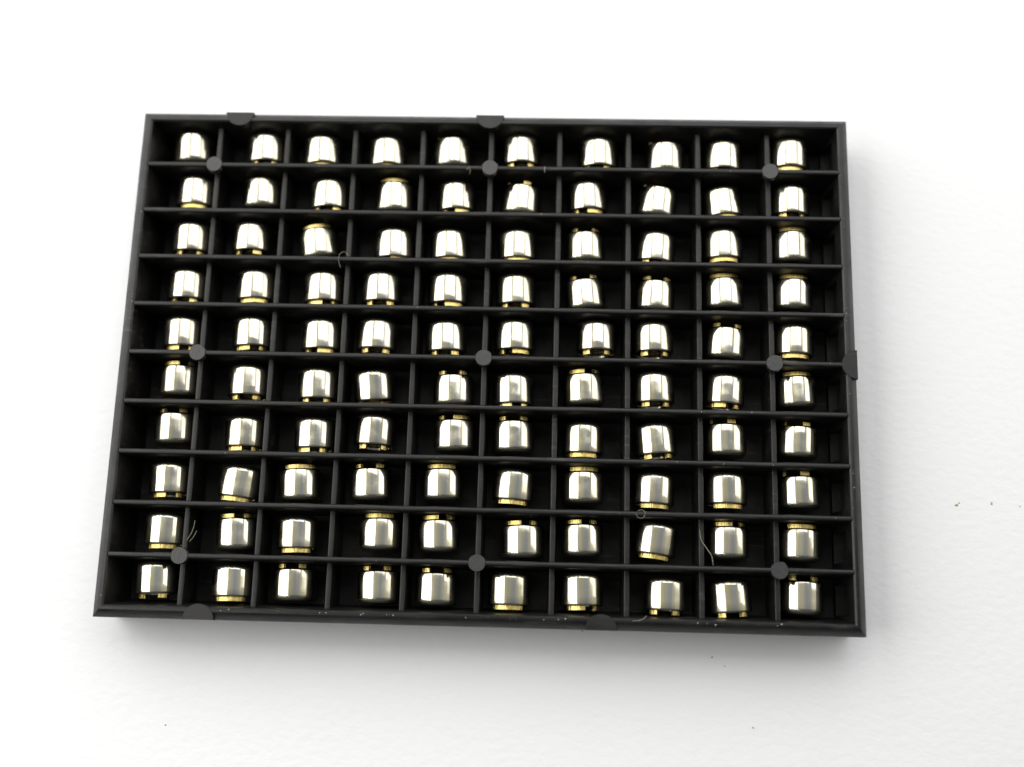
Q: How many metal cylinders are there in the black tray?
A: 100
